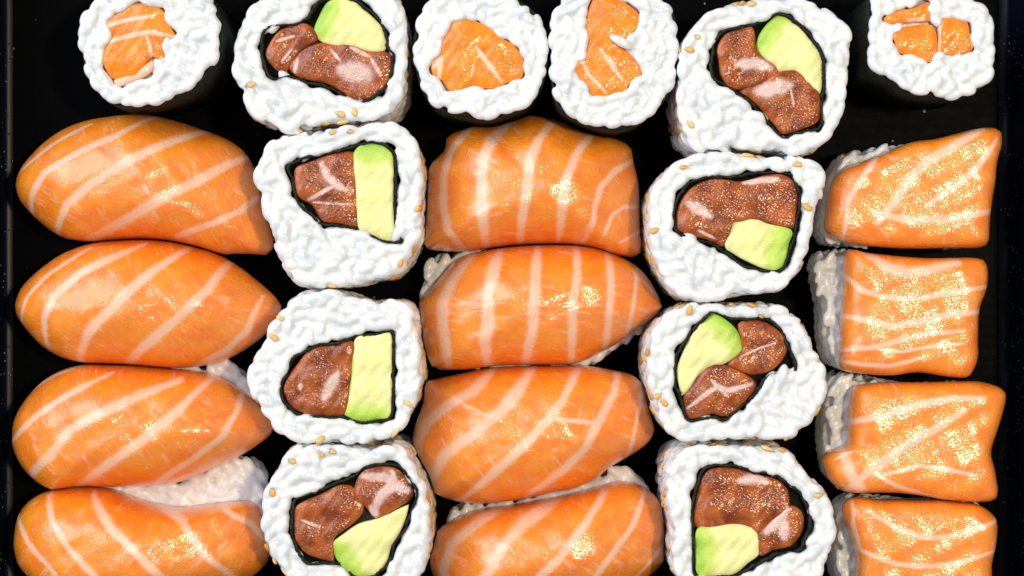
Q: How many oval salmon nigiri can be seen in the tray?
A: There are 8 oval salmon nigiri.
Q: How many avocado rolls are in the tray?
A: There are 8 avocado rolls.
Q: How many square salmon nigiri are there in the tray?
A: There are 4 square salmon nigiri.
